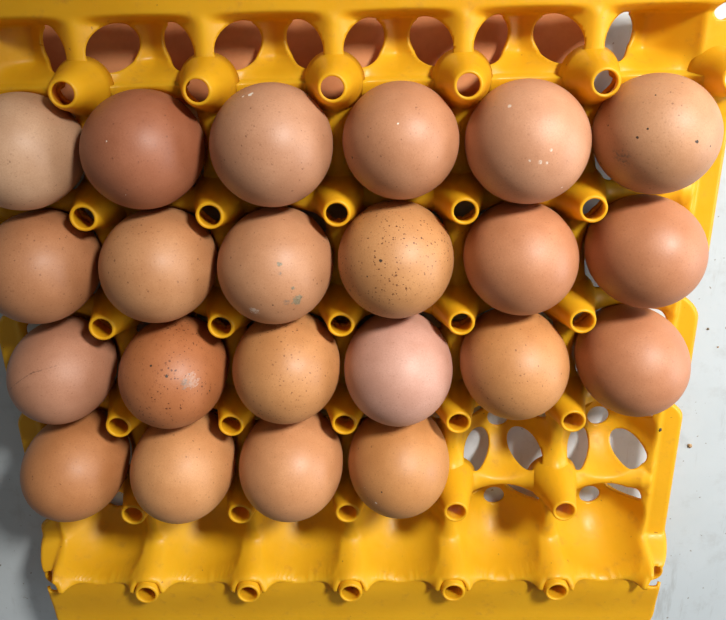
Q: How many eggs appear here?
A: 22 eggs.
